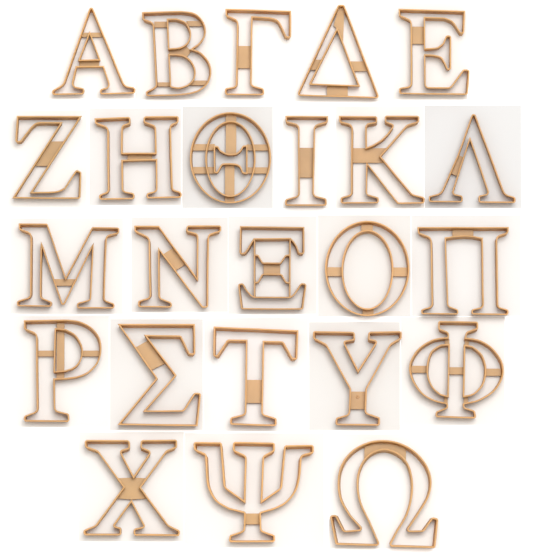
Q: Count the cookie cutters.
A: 24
